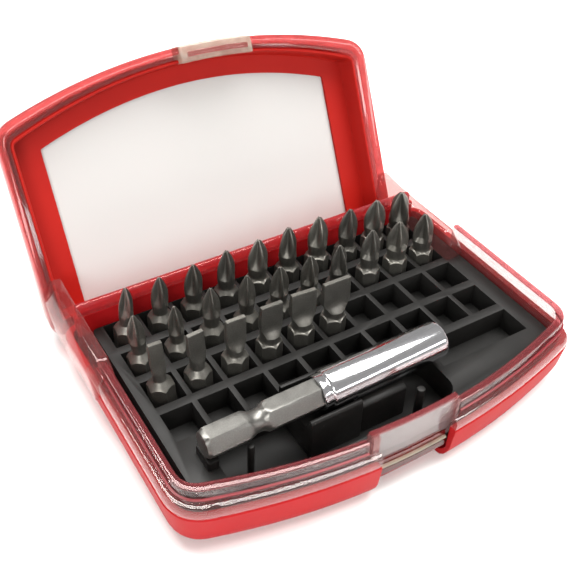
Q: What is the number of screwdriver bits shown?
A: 26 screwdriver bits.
